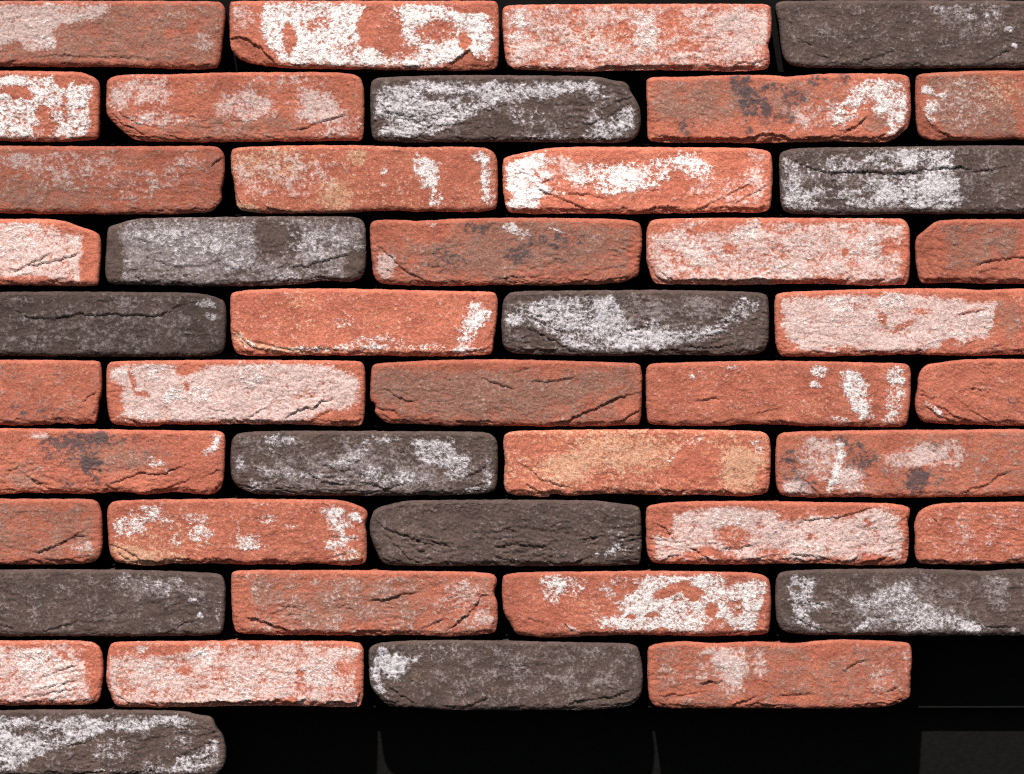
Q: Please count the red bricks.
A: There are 33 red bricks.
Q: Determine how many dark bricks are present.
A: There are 12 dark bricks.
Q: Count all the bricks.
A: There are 45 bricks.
